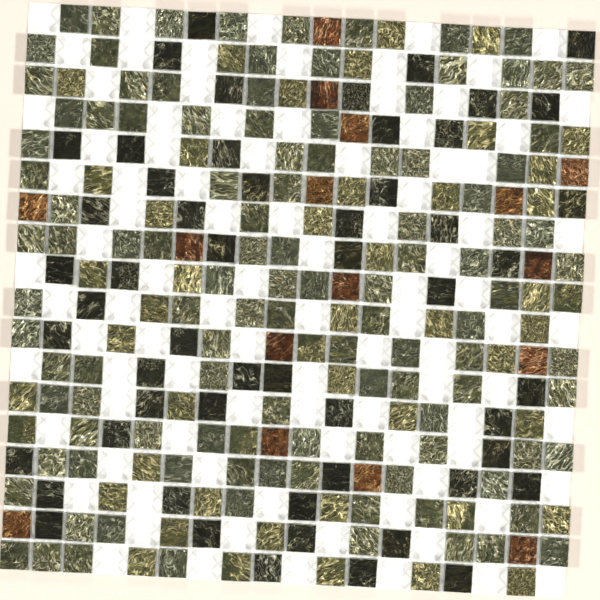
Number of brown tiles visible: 16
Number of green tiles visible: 160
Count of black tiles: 54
